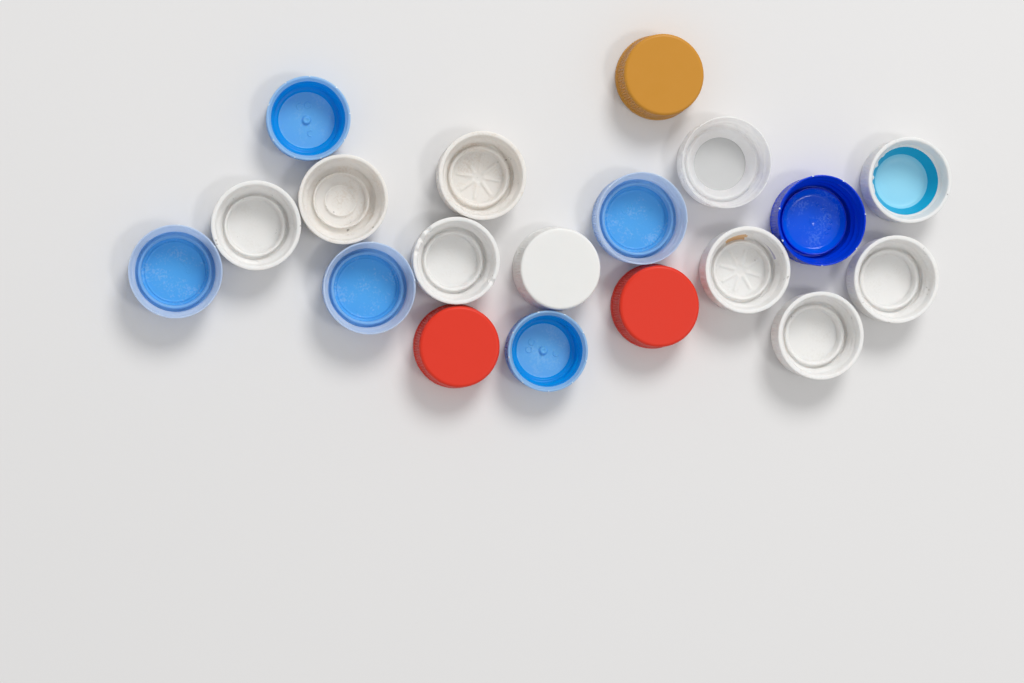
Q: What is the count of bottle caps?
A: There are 19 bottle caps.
